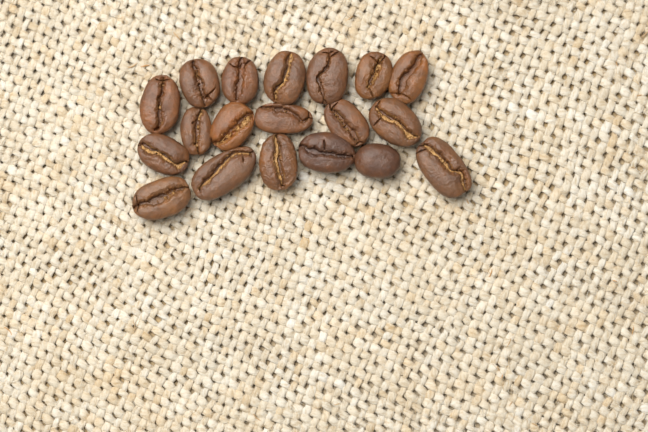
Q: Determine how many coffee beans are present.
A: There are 19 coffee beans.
